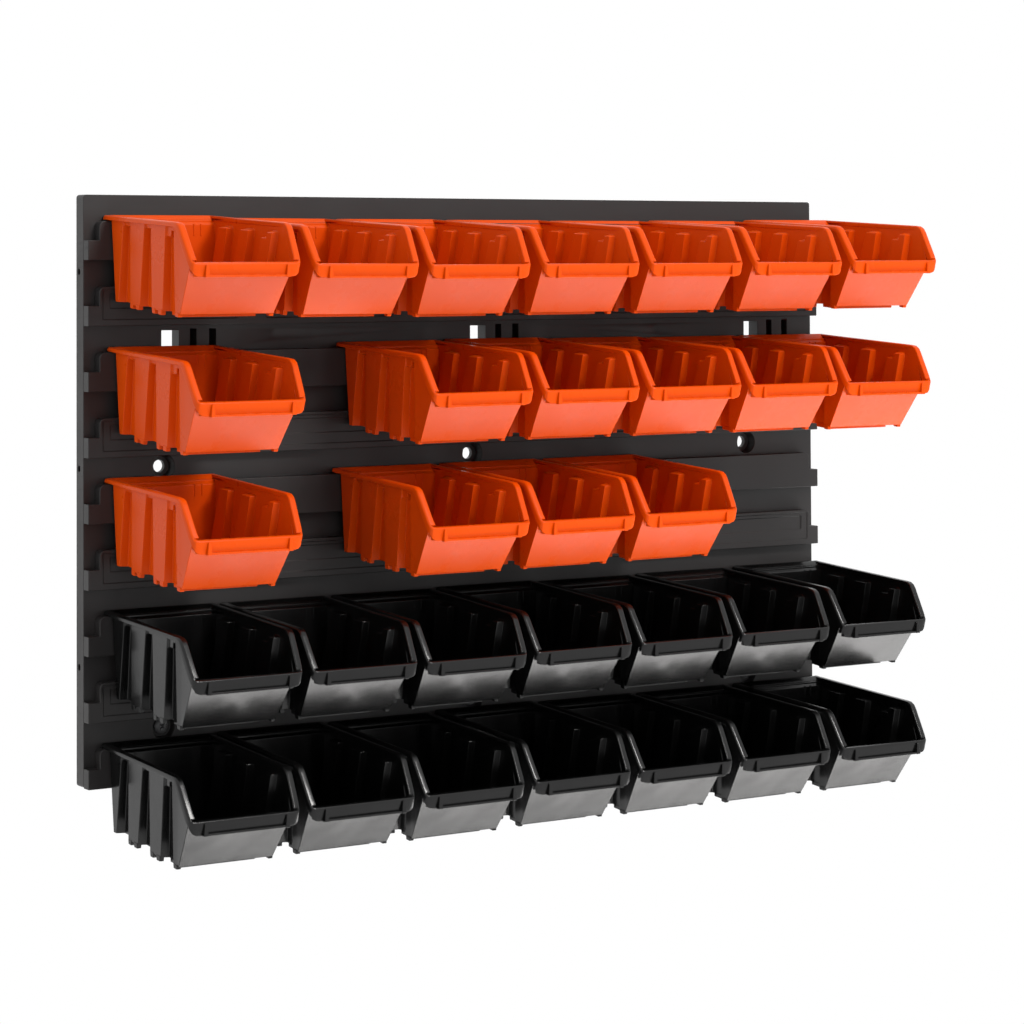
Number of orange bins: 17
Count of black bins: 14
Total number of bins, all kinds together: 31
